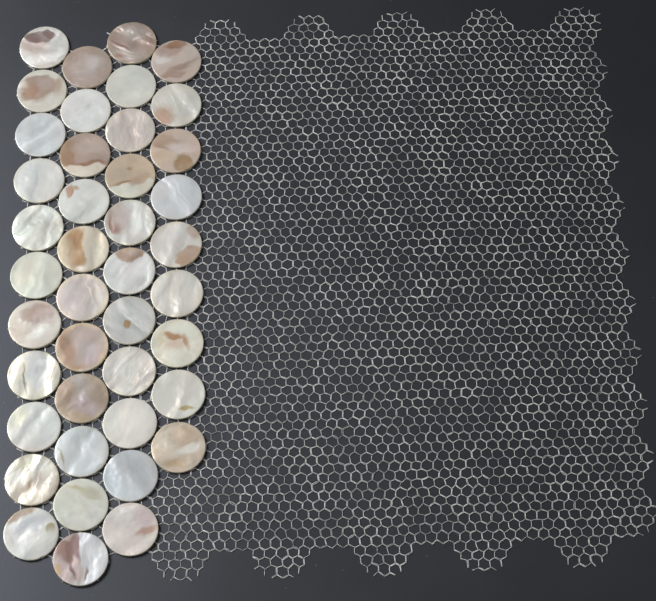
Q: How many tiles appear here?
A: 42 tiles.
